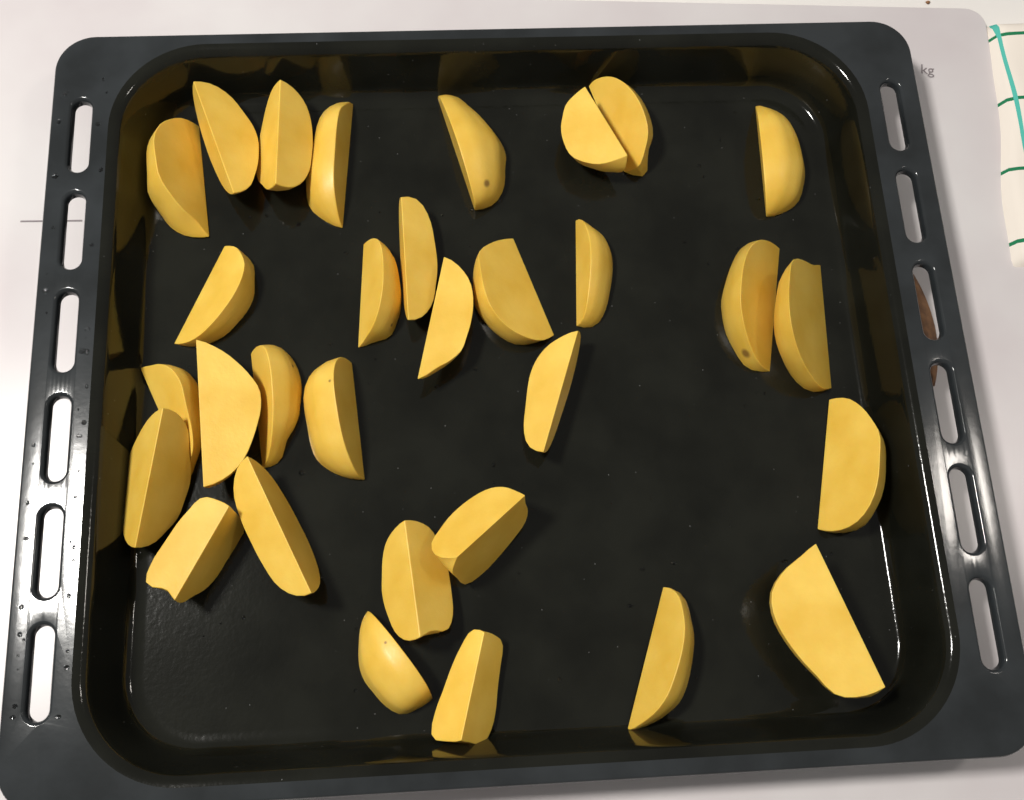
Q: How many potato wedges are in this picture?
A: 31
